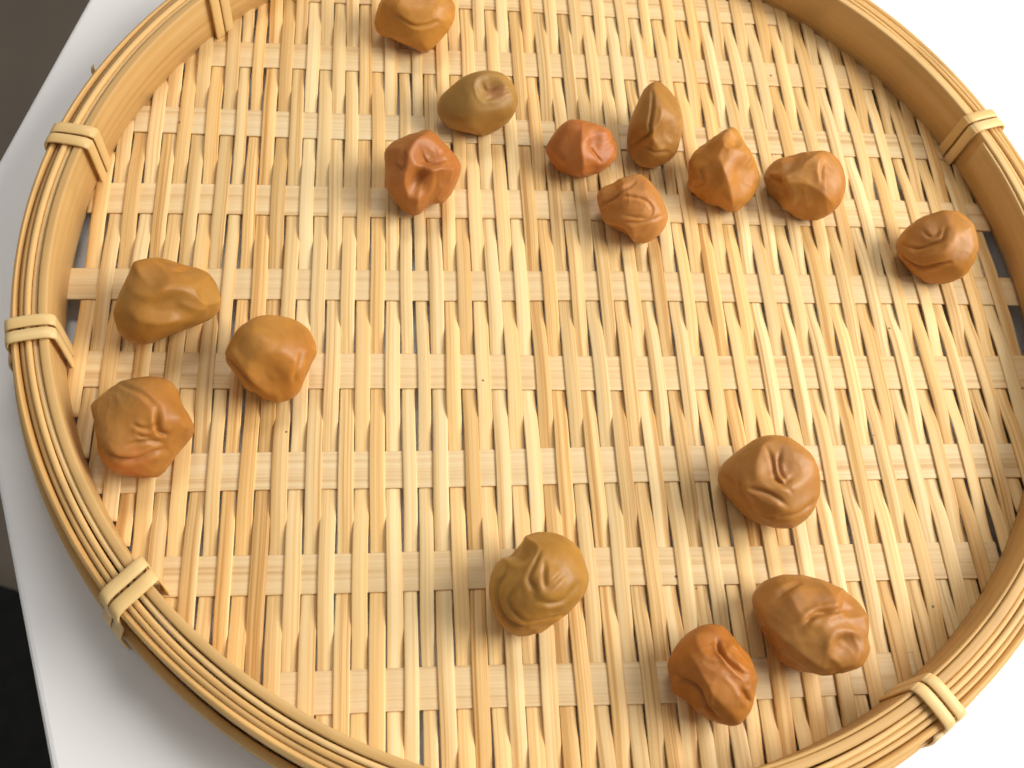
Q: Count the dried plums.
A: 16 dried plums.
